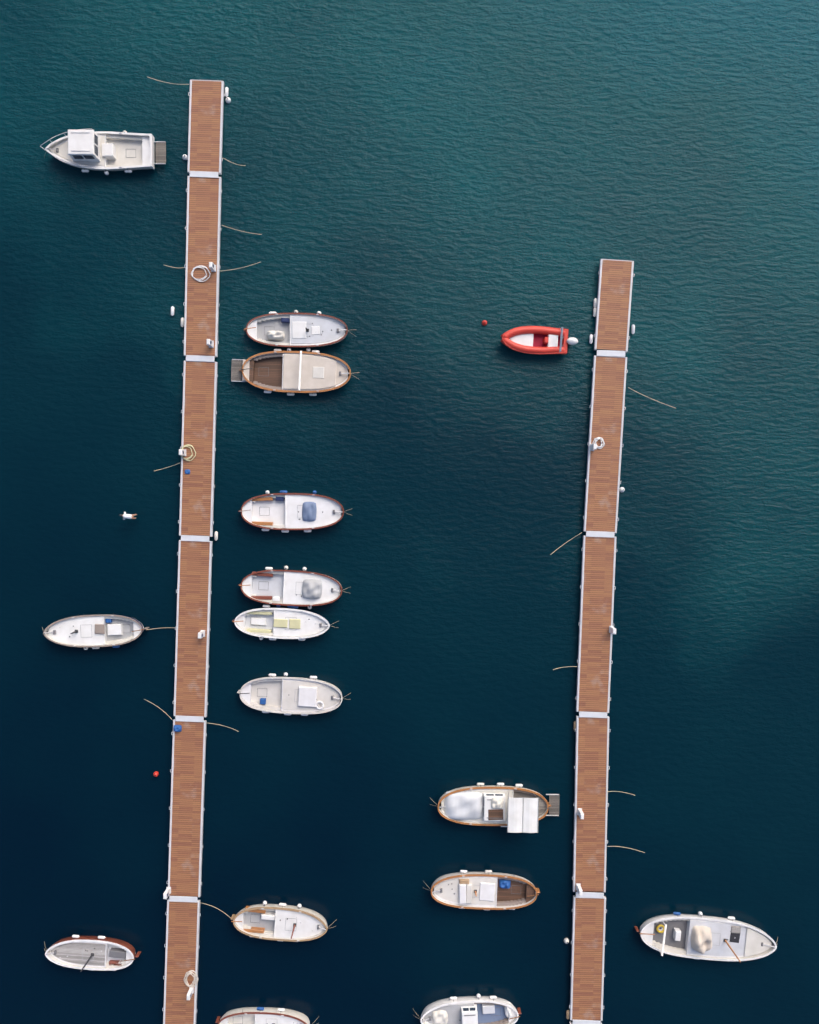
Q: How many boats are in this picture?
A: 16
